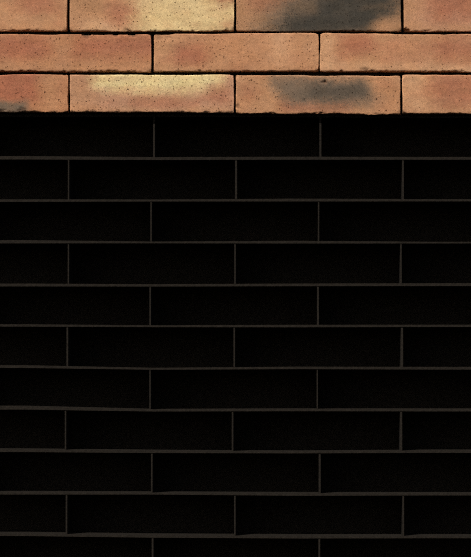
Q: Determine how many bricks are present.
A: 11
